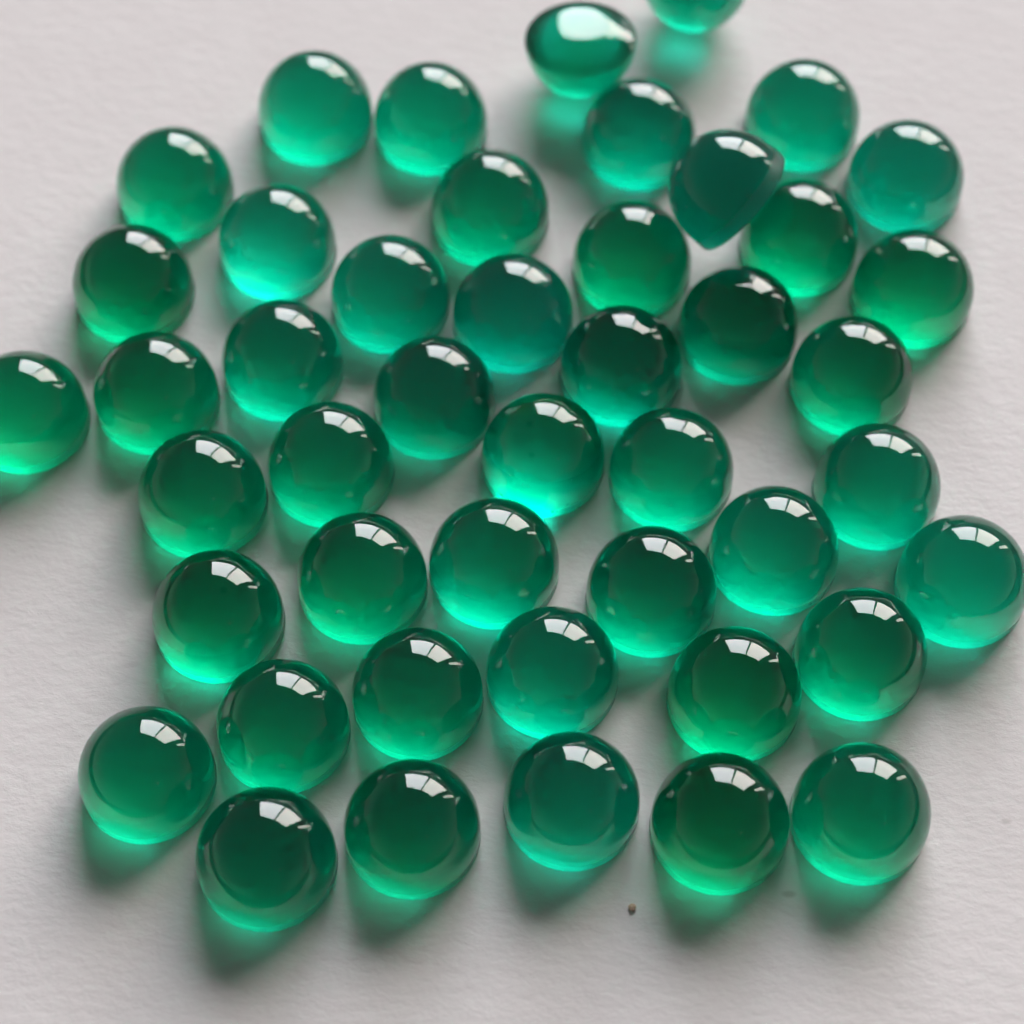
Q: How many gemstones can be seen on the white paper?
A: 46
